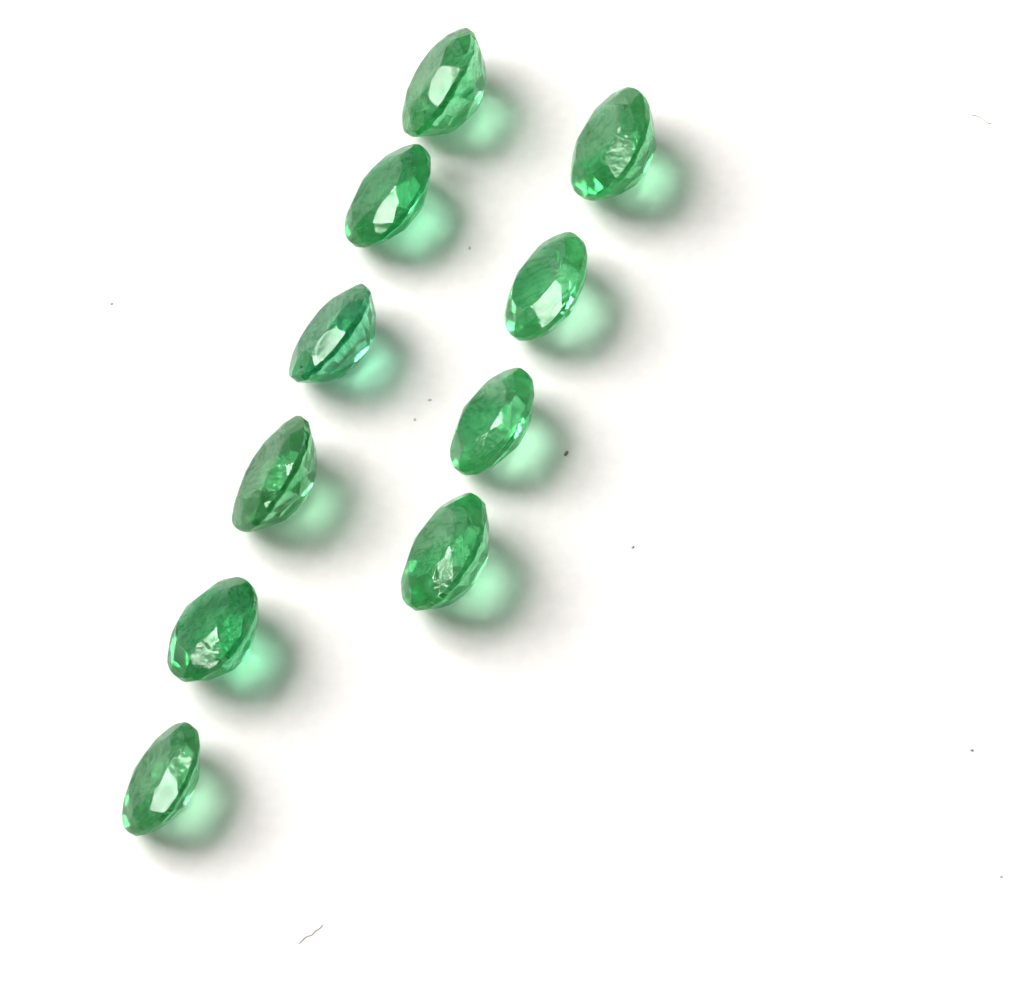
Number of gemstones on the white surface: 10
